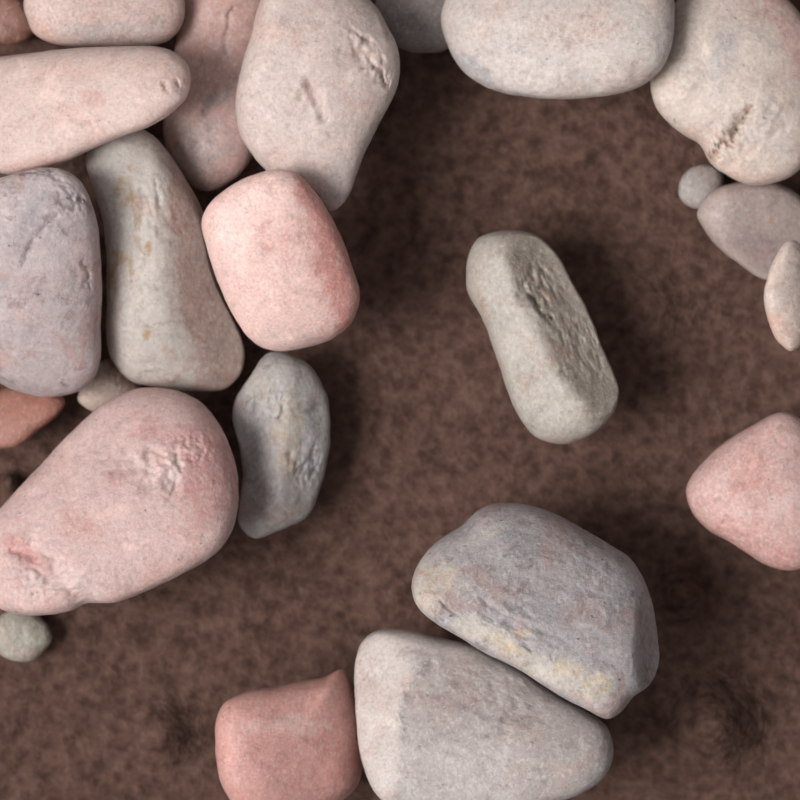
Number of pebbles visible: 24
